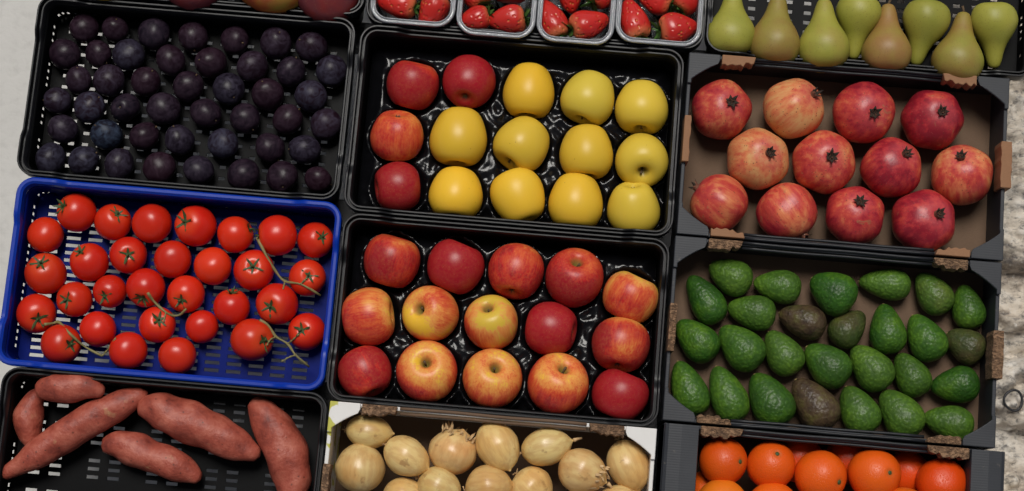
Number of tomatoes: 30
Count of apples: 30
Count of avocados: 27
